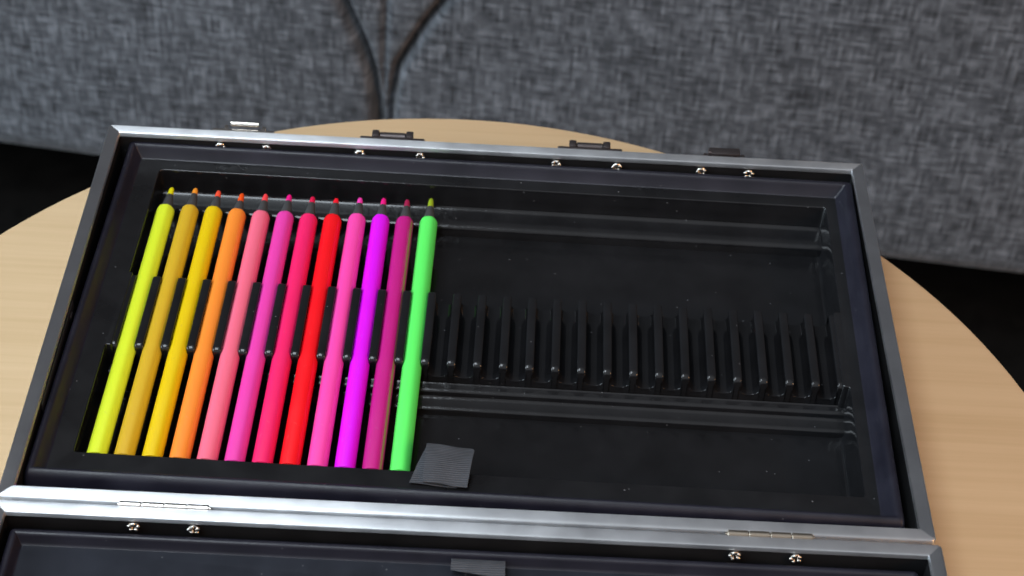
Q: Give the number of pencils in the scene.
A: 12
